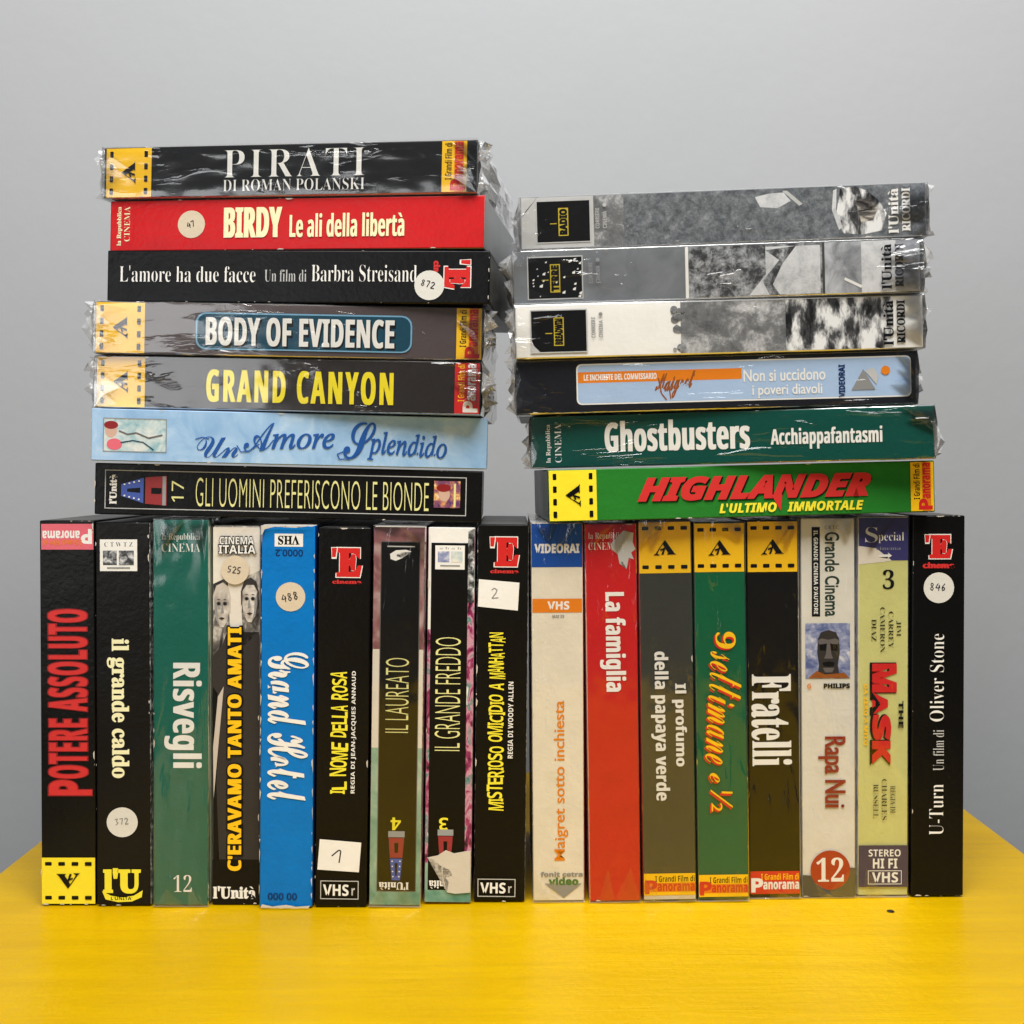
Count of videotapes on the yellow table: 30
